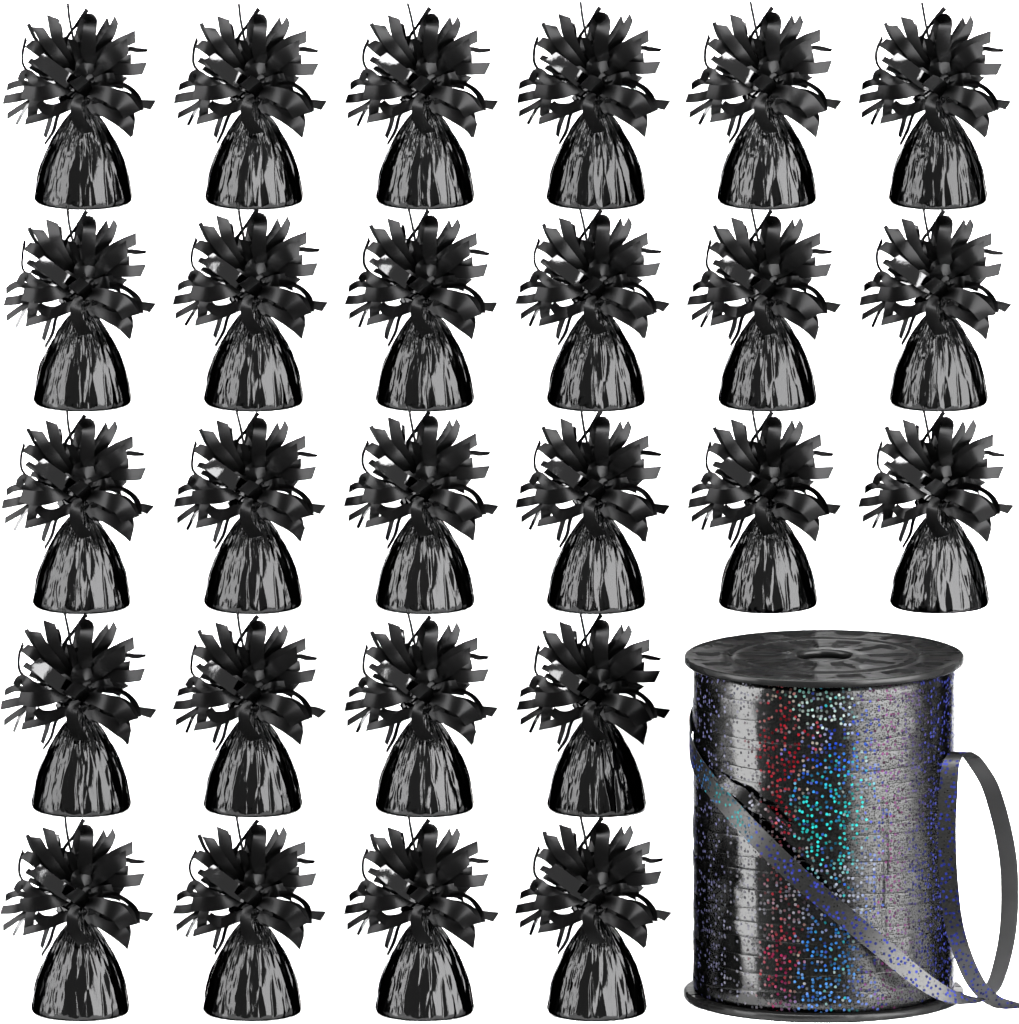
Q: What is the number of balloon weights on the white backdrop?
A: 26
